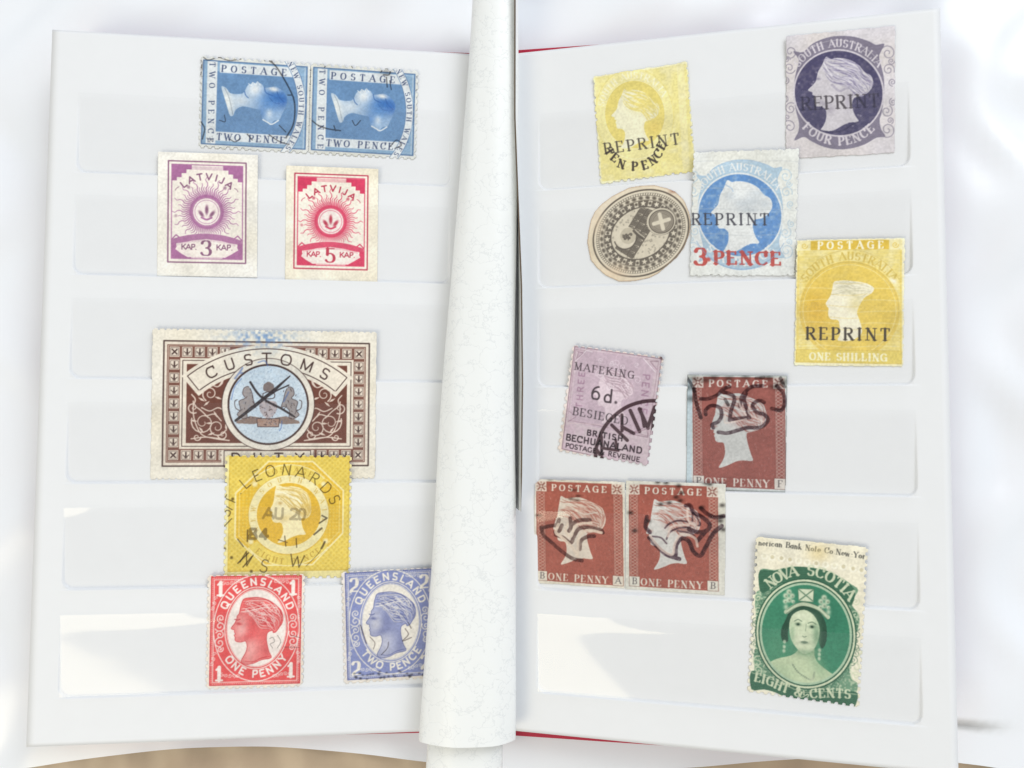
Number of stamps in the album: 18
